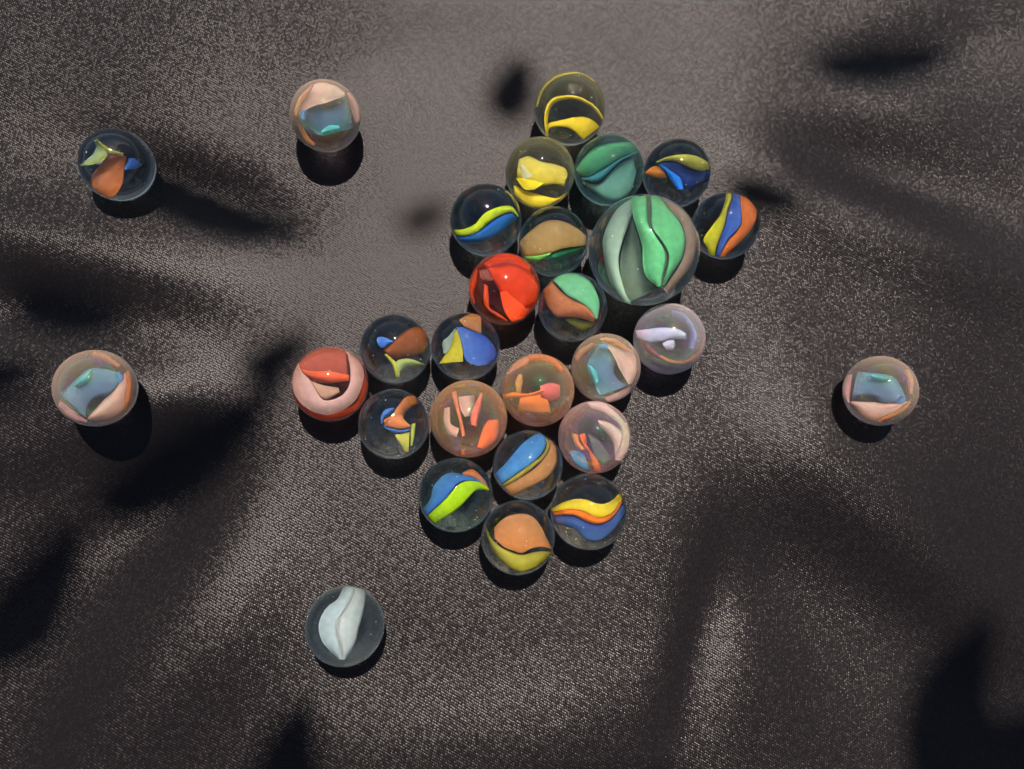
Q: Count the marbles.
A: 28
